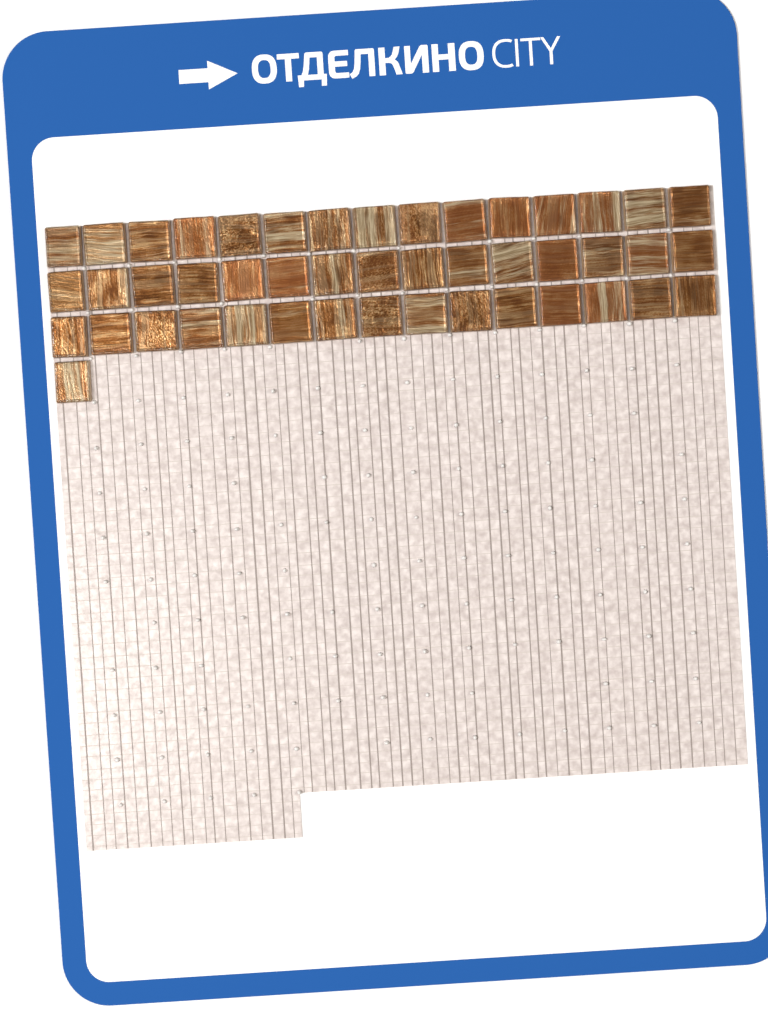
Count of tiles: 46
